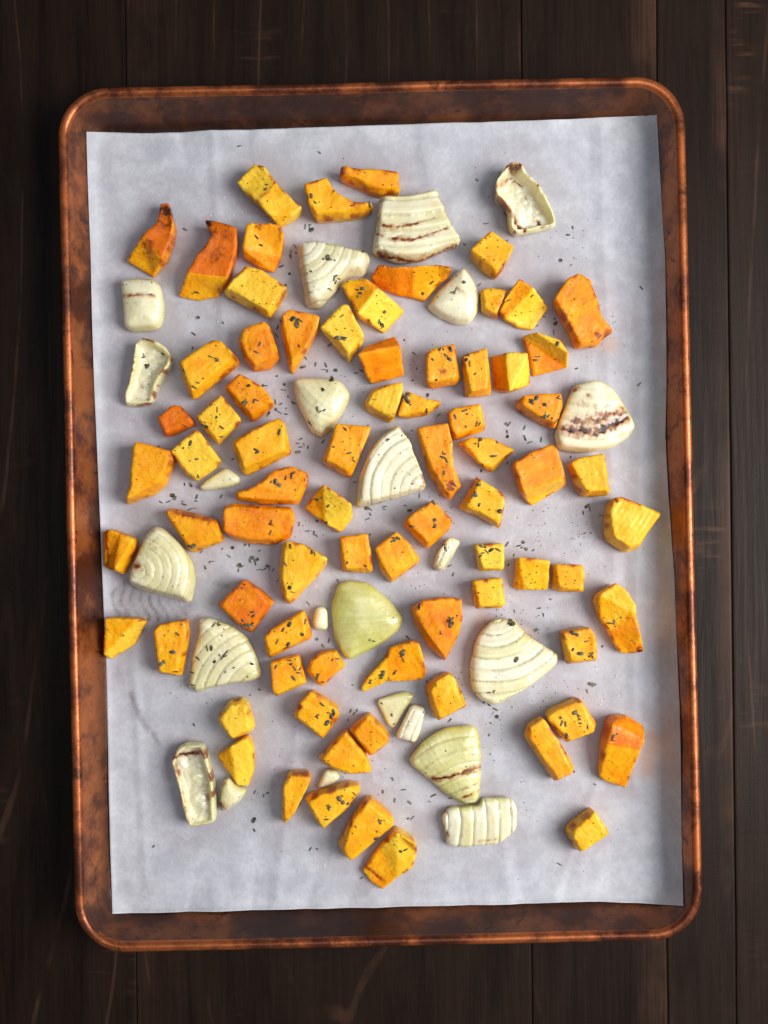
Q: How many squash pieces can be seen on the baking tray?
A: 76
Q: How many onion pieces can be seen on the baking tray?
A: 23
